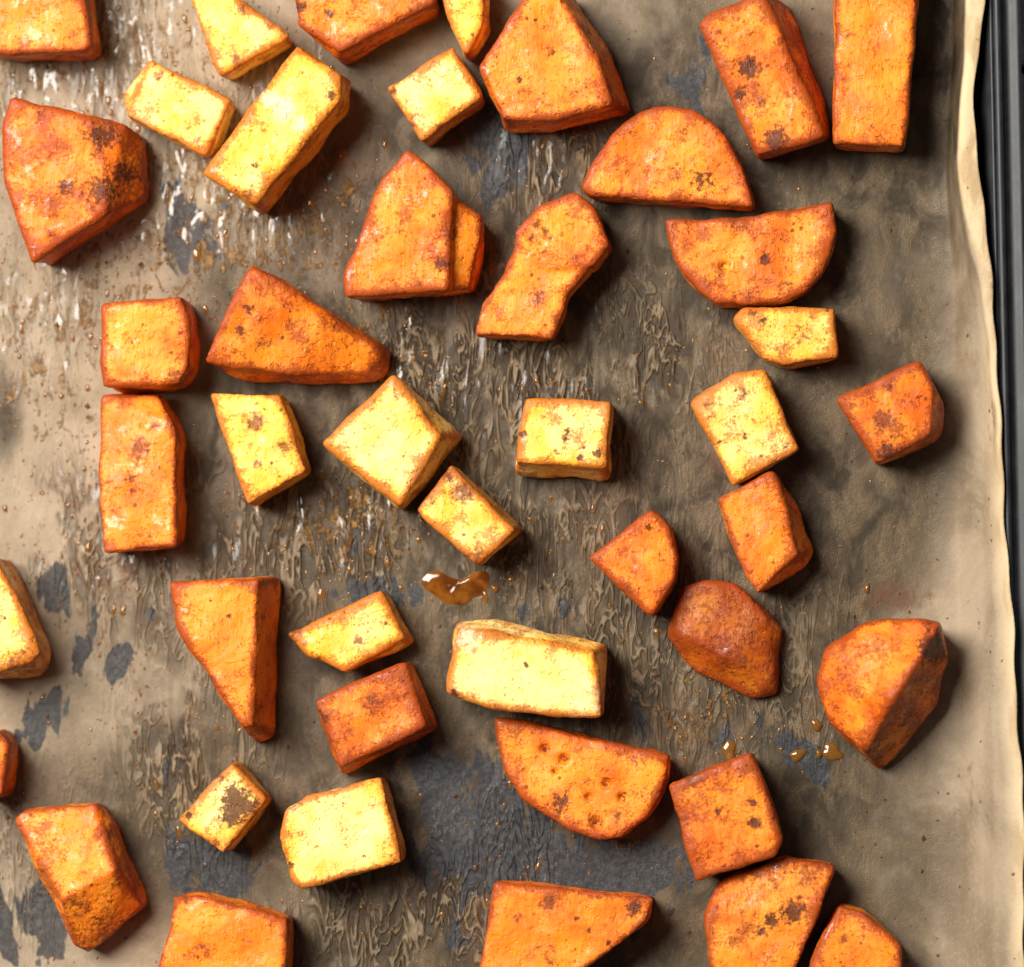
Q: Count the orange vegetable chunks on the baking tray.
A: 28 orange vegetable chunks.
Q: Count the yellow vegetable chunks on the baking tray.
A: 16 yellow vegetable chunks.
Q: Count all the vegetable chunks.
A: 44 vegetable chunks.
